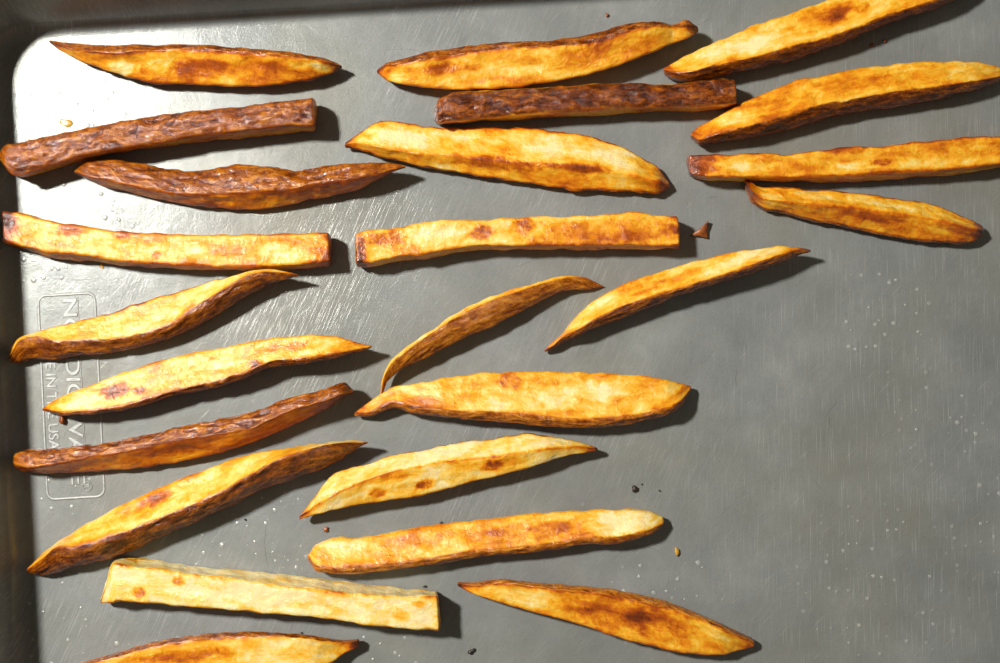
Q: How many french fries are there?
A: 24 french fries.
